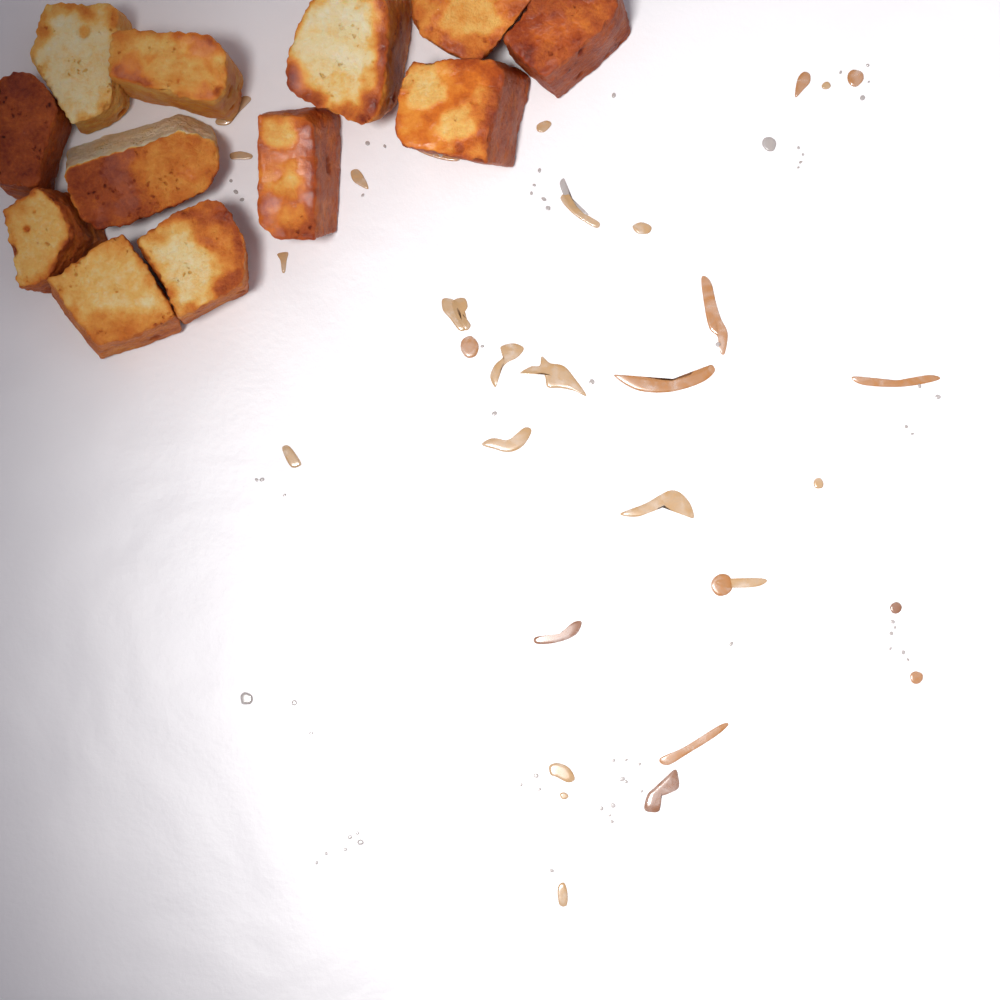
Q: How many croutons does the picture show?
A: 12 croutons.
